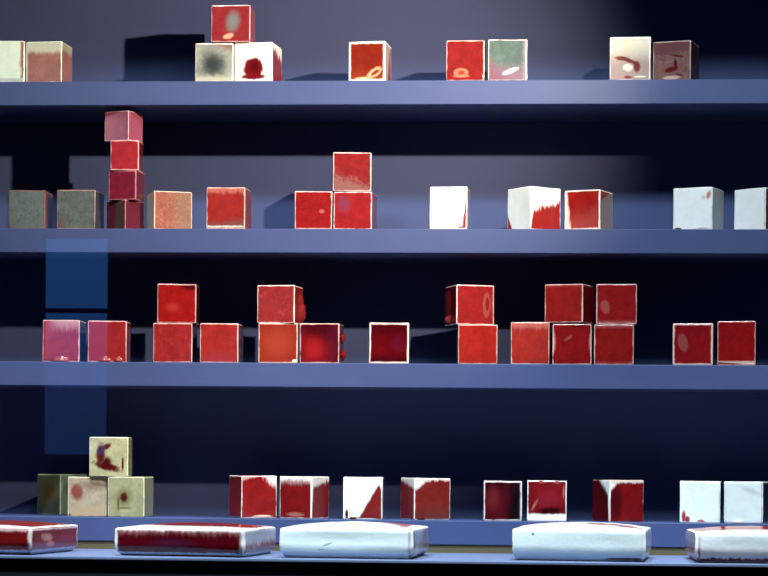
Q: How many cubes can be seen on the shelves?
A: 57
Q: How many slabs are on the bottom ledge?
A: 5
